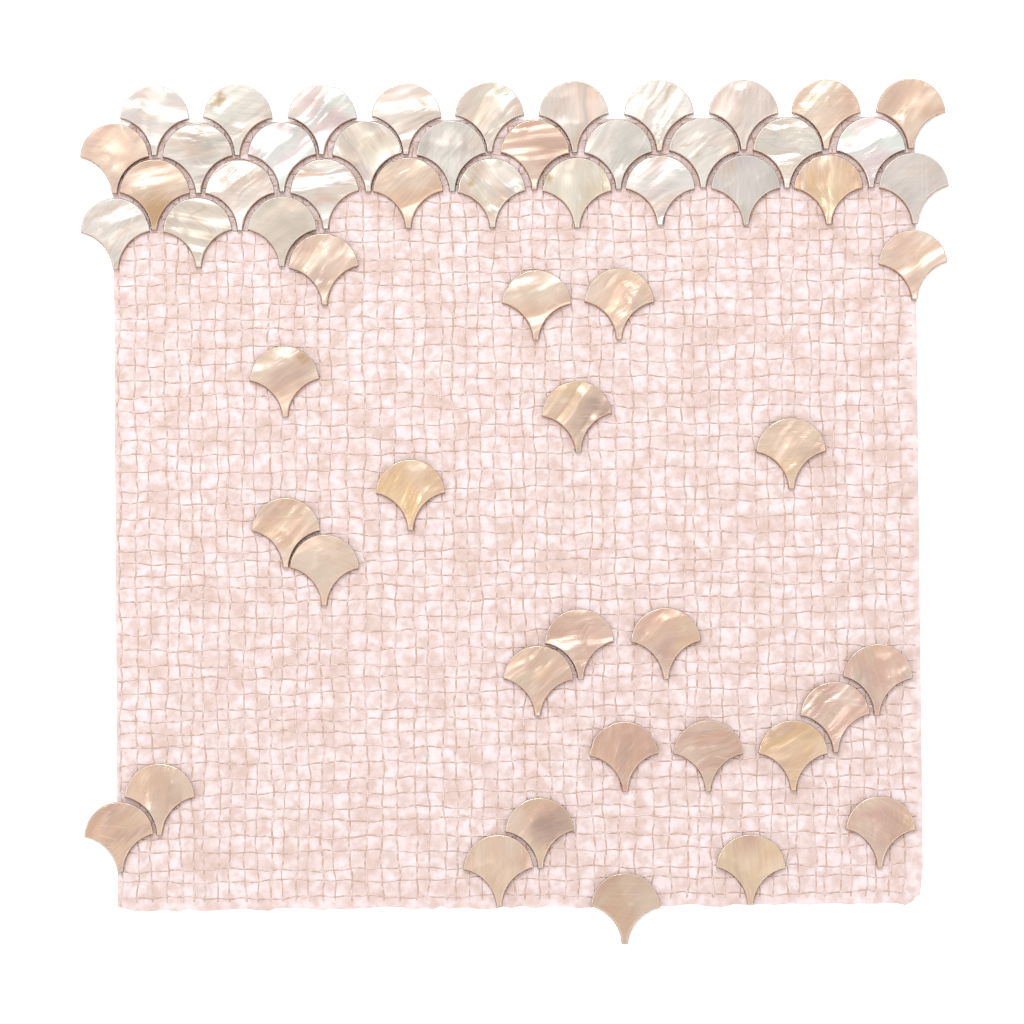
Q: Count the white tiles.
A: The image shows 26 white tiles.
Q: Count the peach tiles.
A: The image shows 32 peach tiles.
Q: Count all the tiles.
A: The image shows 58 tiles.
